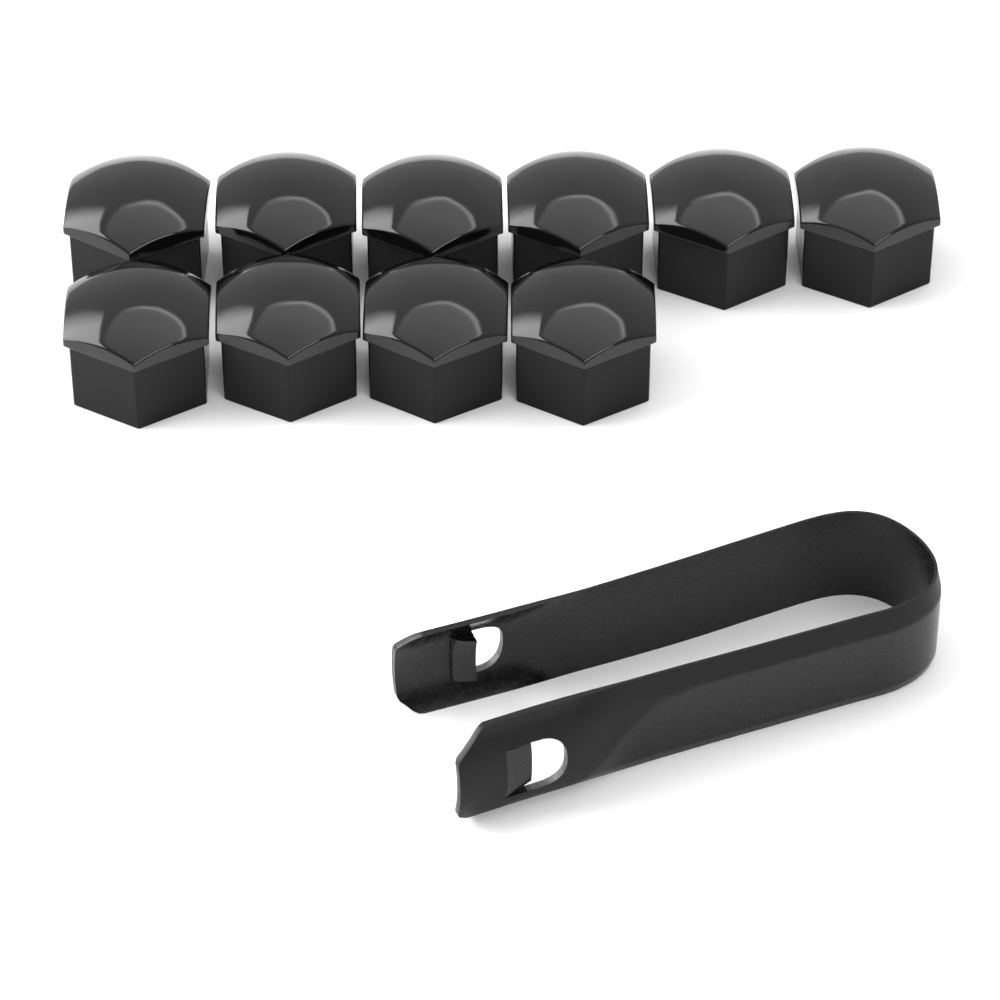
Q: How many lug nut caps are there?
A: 10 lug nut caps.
